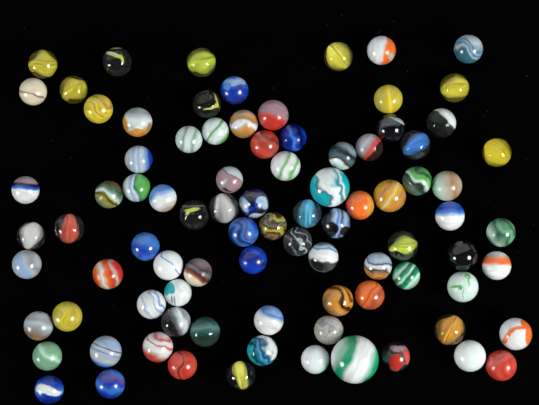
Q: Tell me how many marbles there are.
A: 88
